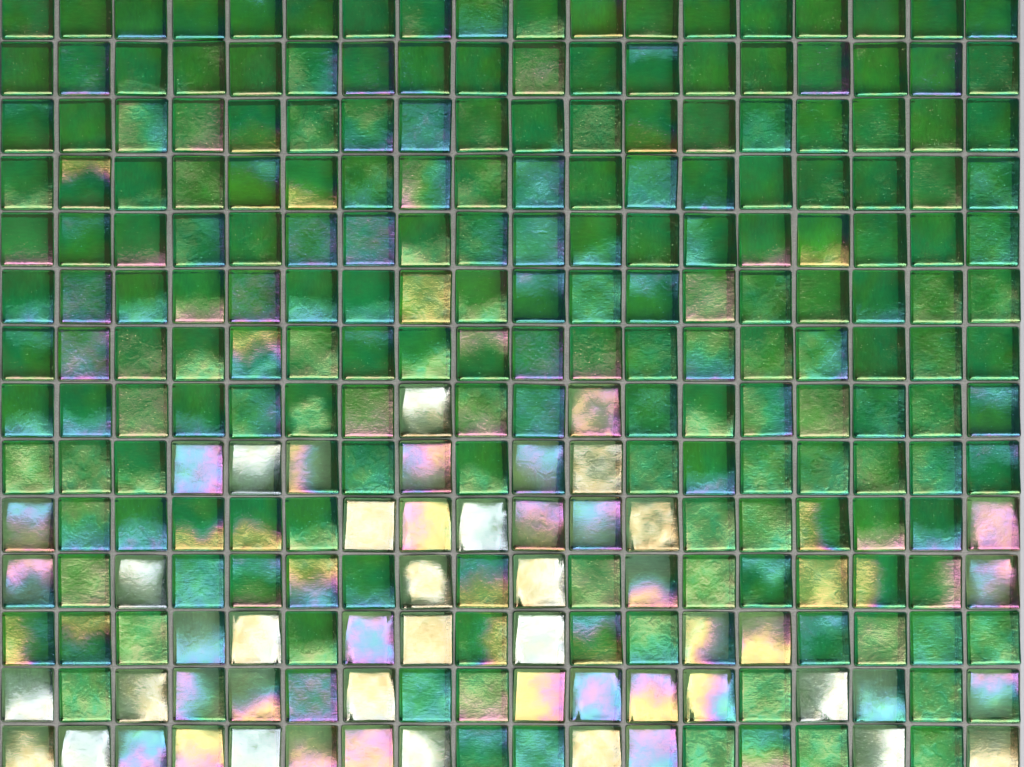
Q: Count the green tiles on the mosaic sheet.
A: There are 199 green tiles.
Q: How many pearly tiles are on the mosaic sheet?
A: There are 53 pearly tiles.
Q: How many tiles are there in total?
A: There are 252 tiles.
